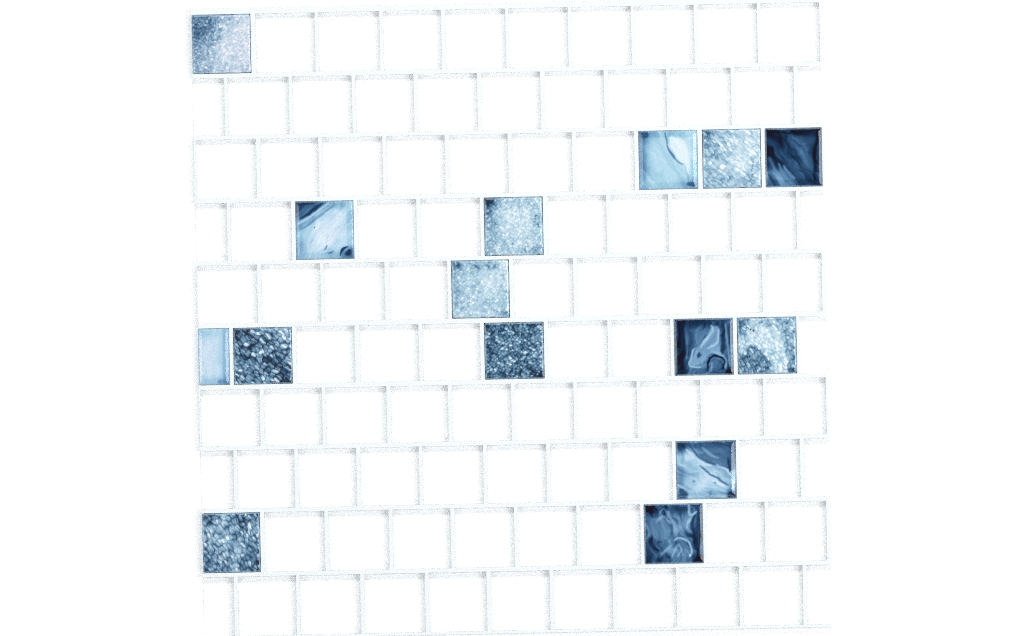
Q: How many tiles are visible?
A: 15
